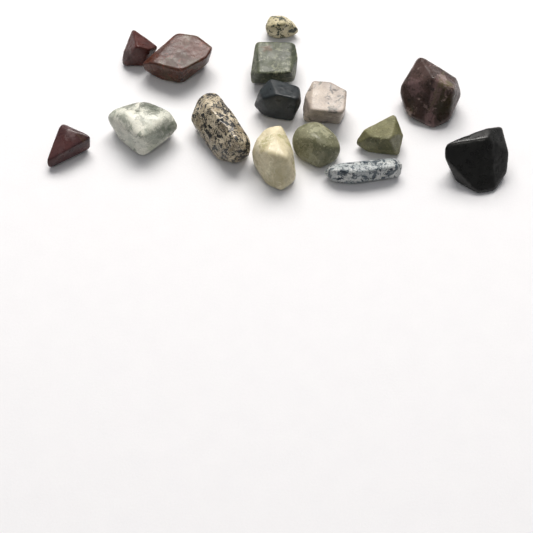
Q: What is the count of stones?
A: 15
